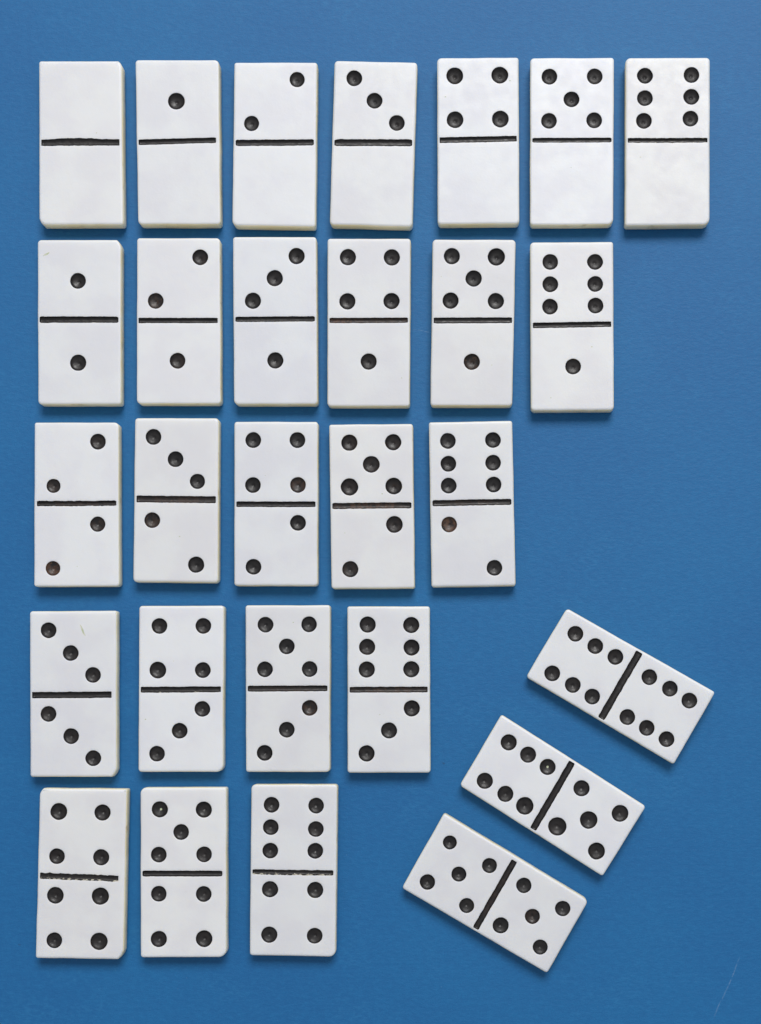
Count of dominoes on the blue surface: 28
